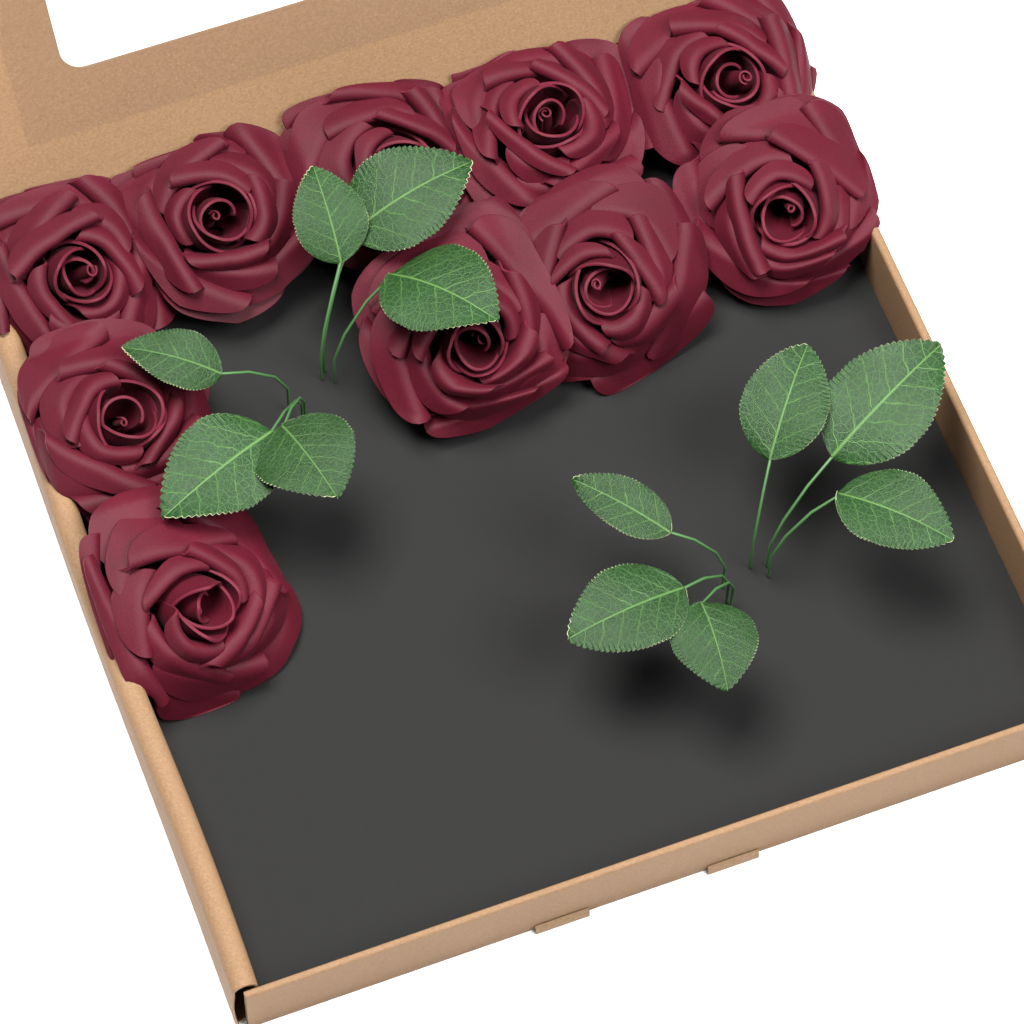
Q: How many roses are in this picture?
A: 10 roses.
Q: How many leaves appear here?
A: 12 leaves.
